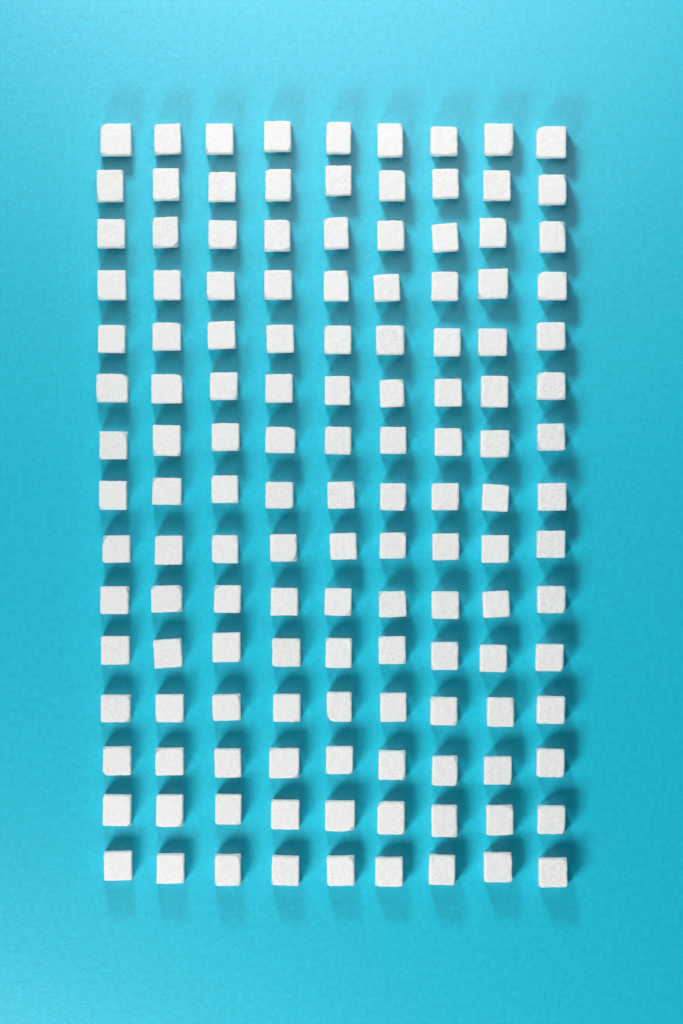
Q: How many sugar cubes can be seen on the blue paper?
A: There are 135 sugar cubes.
